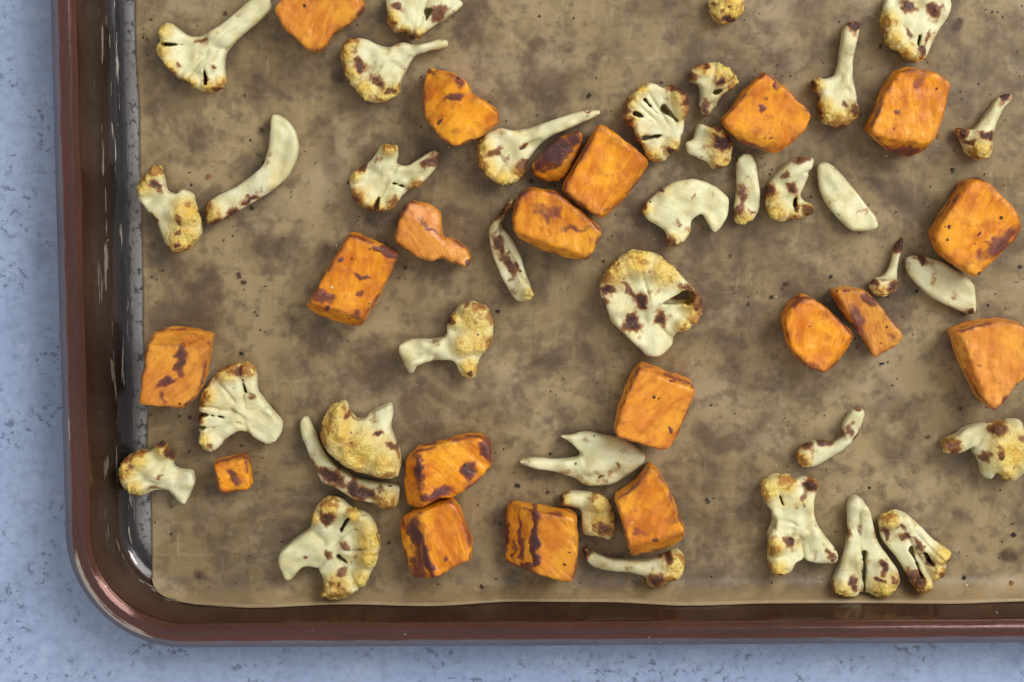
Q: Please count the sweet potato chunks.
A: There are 20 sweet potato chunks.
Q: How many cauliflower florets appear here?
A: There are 36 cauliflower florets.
